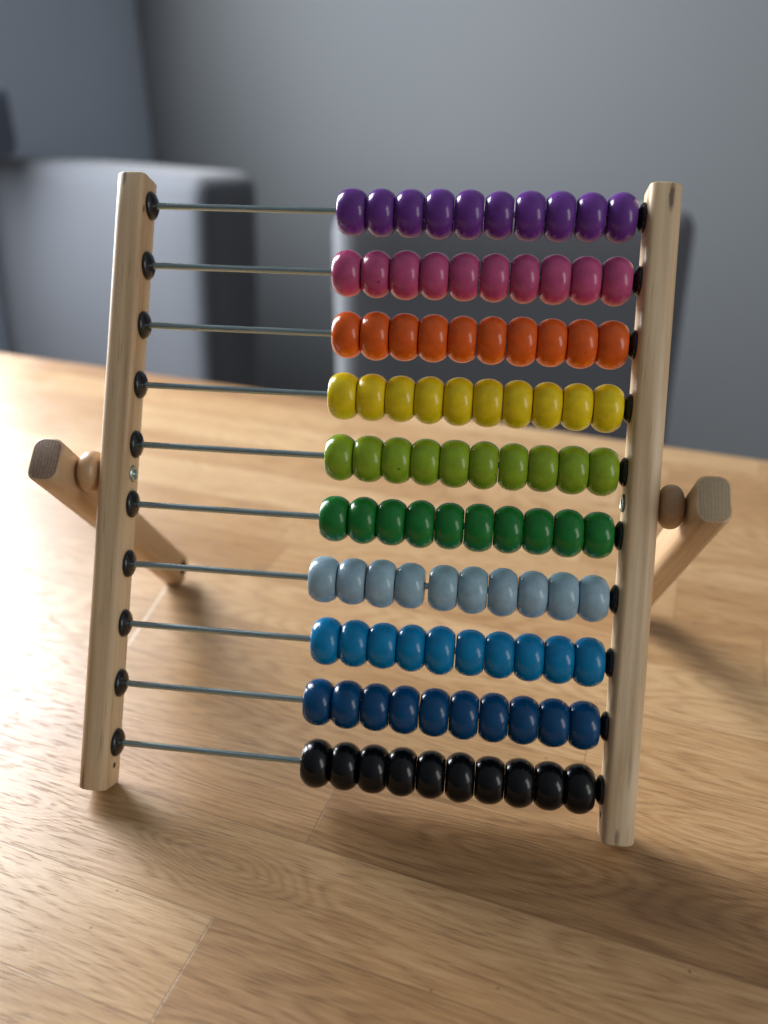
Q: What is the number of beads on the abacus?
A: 100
